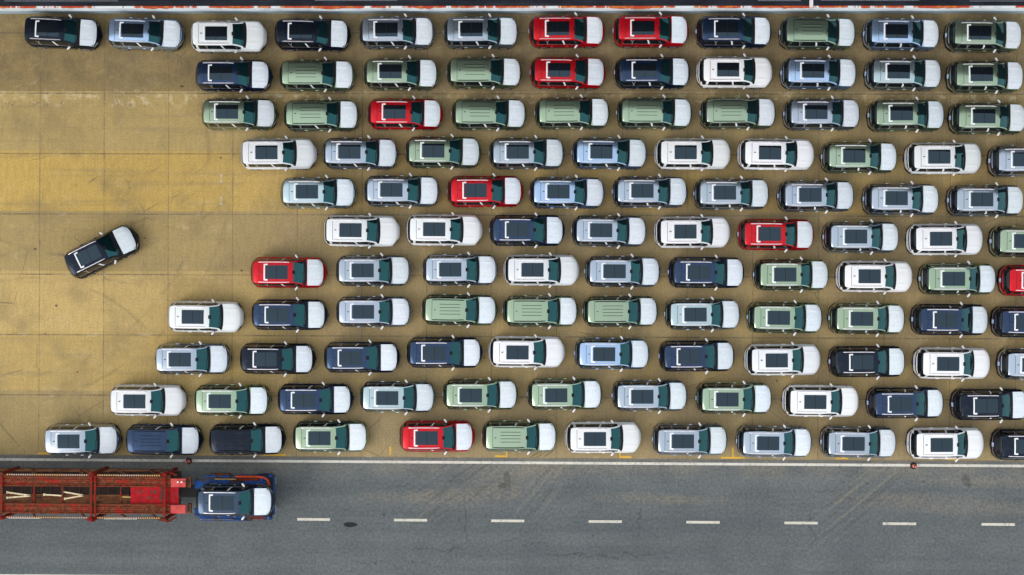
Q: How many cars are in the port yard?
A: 117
